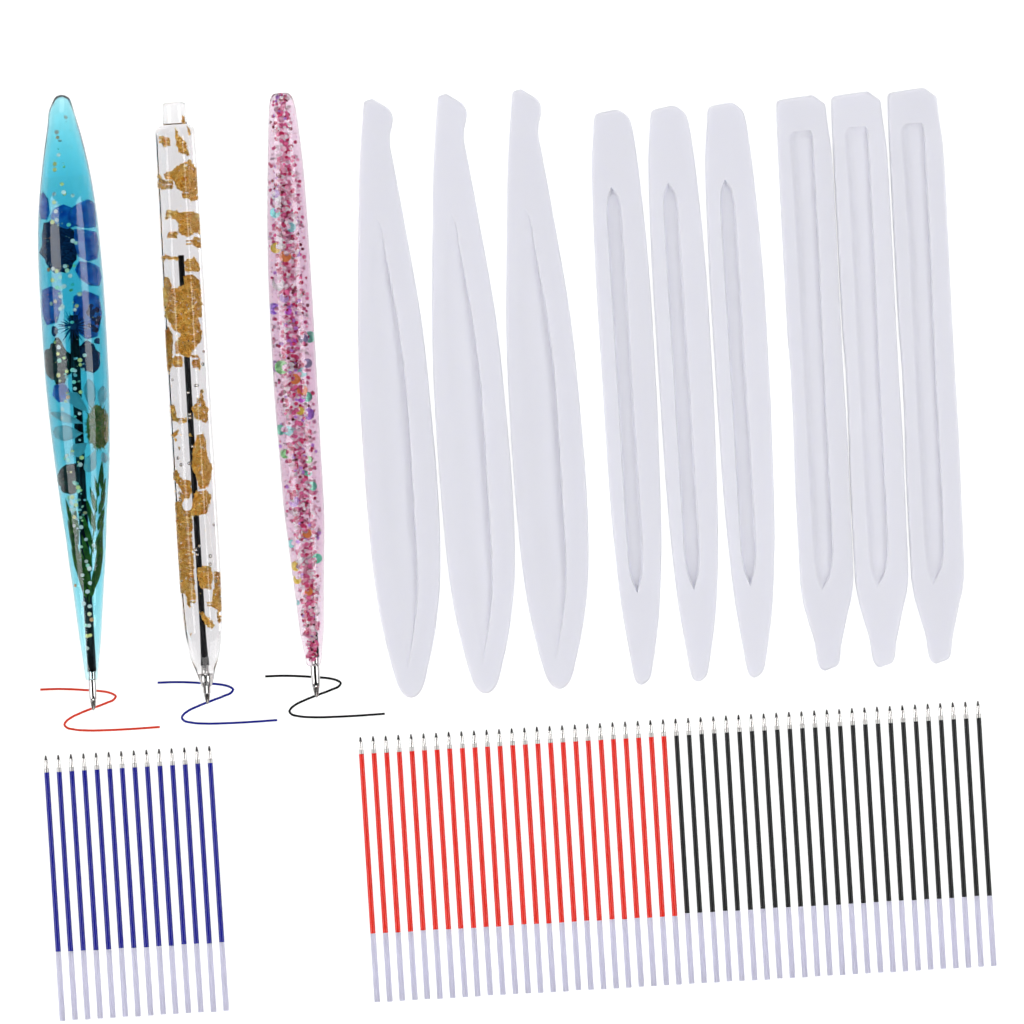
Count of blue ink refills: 14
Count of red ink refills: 25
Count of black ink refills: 25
